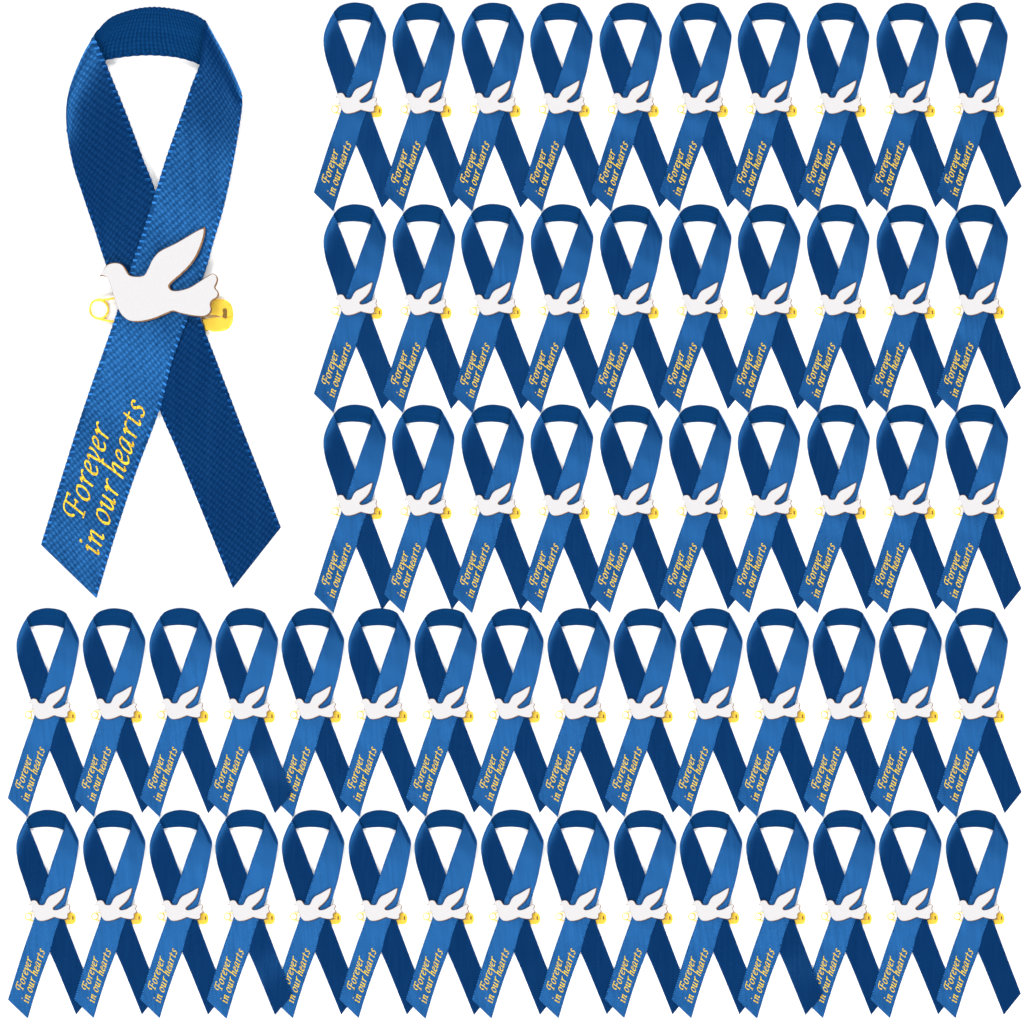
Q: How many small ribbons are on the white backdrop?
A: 60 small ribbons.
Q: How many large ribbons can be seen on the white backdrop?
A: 1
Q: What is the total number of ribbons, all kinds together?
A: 61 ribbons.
